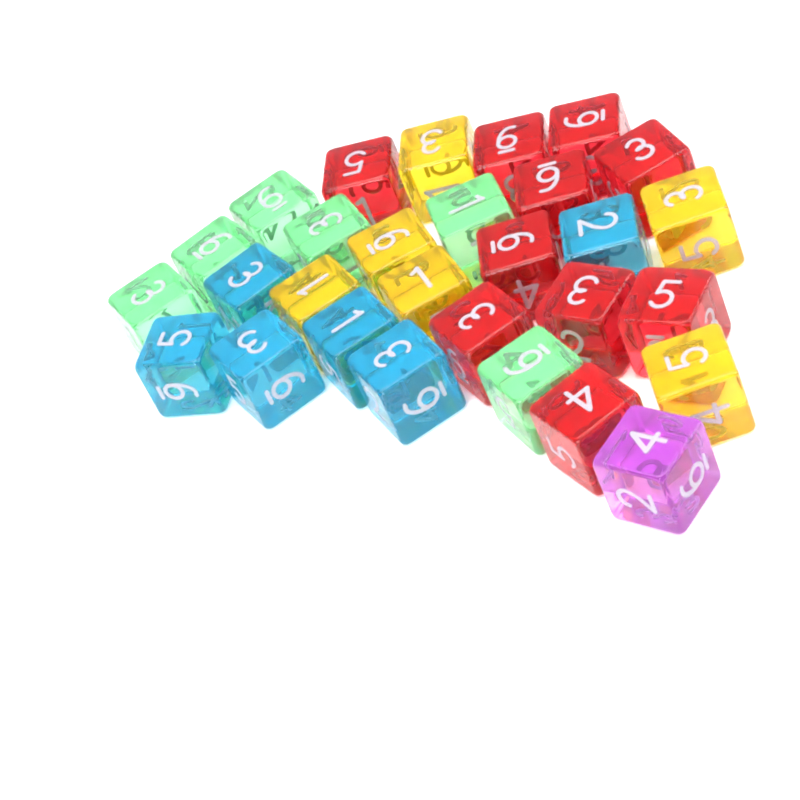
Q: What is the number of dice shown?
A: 29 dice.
